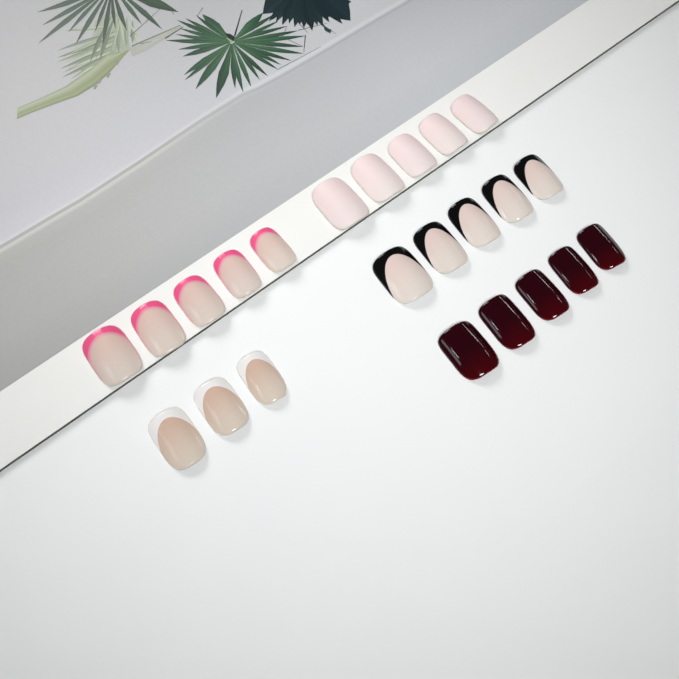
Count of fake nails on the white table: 23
